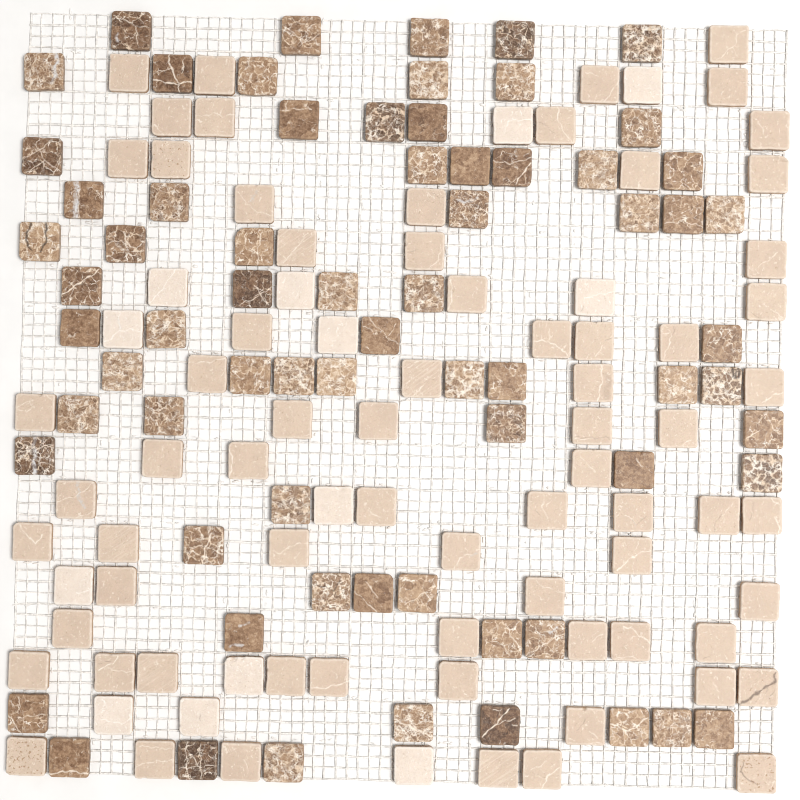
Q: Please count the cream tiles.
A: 13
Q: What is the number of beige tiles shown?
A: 70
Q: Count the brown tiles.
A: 69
